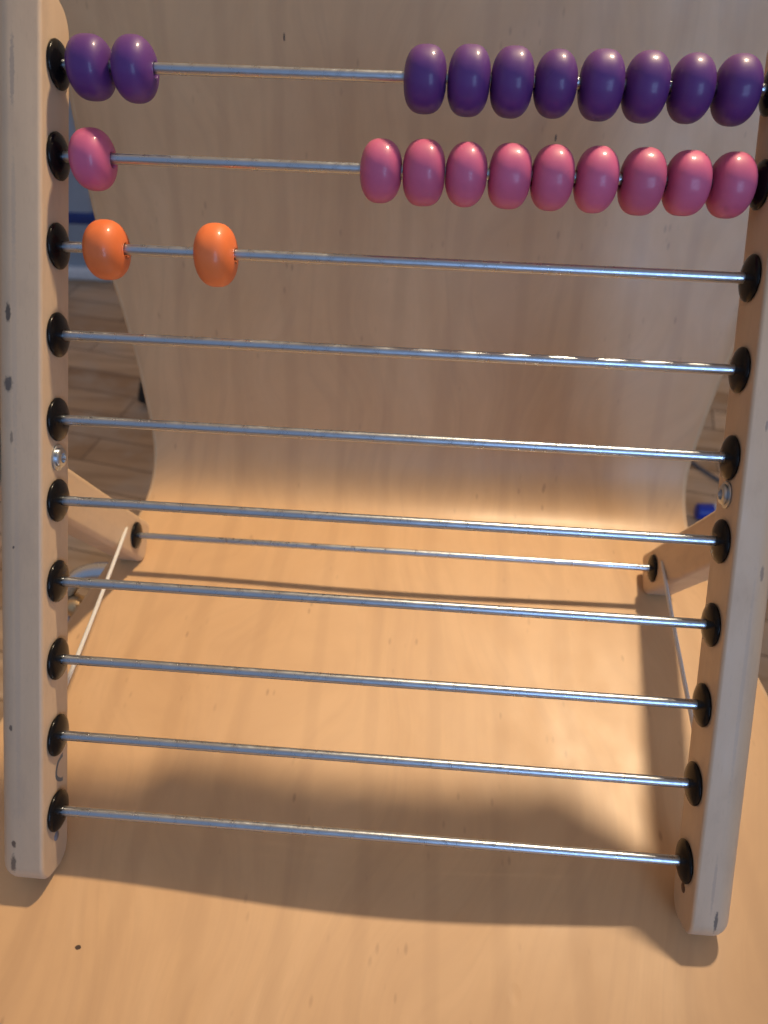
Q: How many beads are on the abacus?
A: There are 22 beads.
